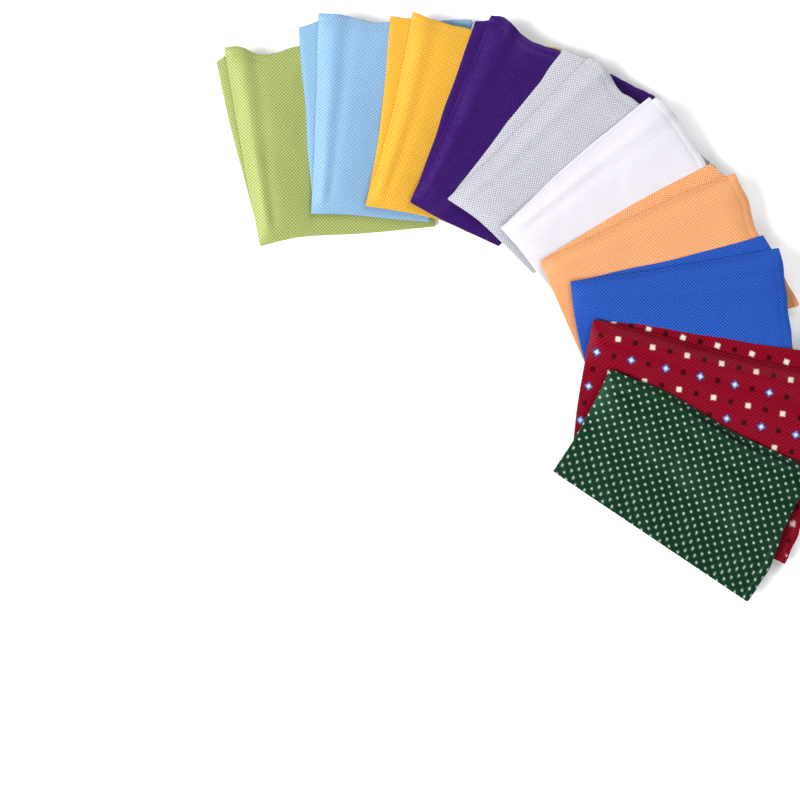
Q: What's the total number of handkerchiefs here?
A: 10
